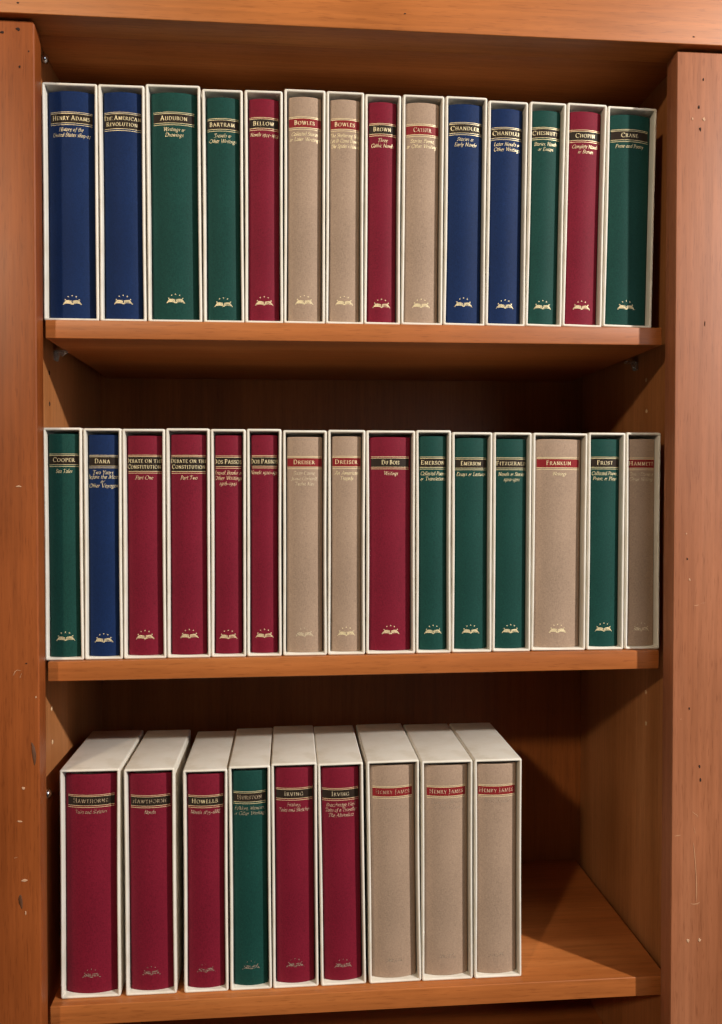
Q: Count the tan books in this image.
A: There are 10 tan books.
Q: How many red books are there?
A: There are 13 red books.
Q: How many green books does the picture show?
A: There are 10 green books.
